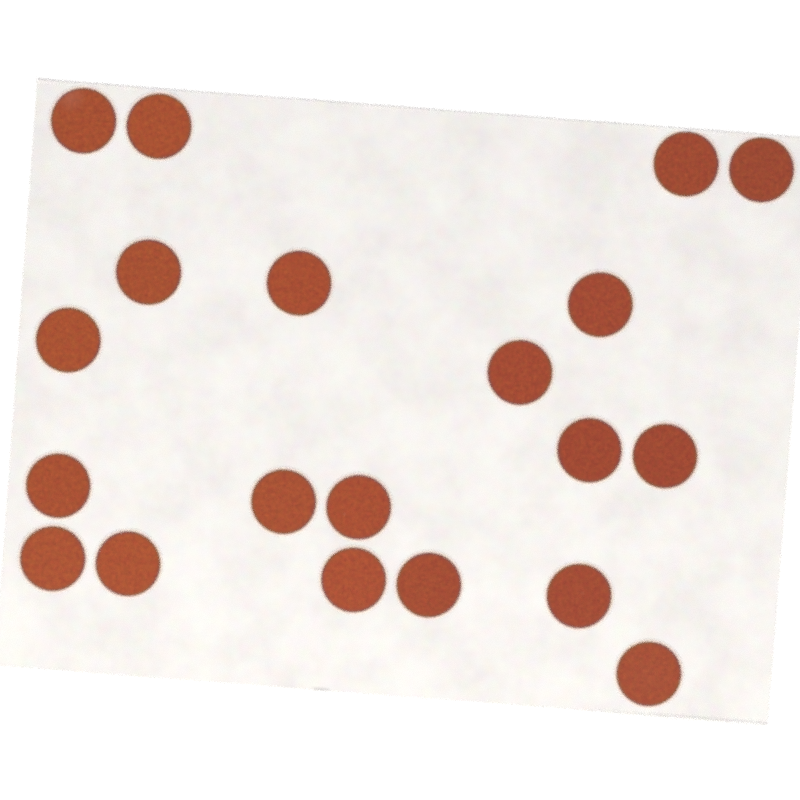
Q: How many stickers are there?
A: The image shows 20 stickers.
